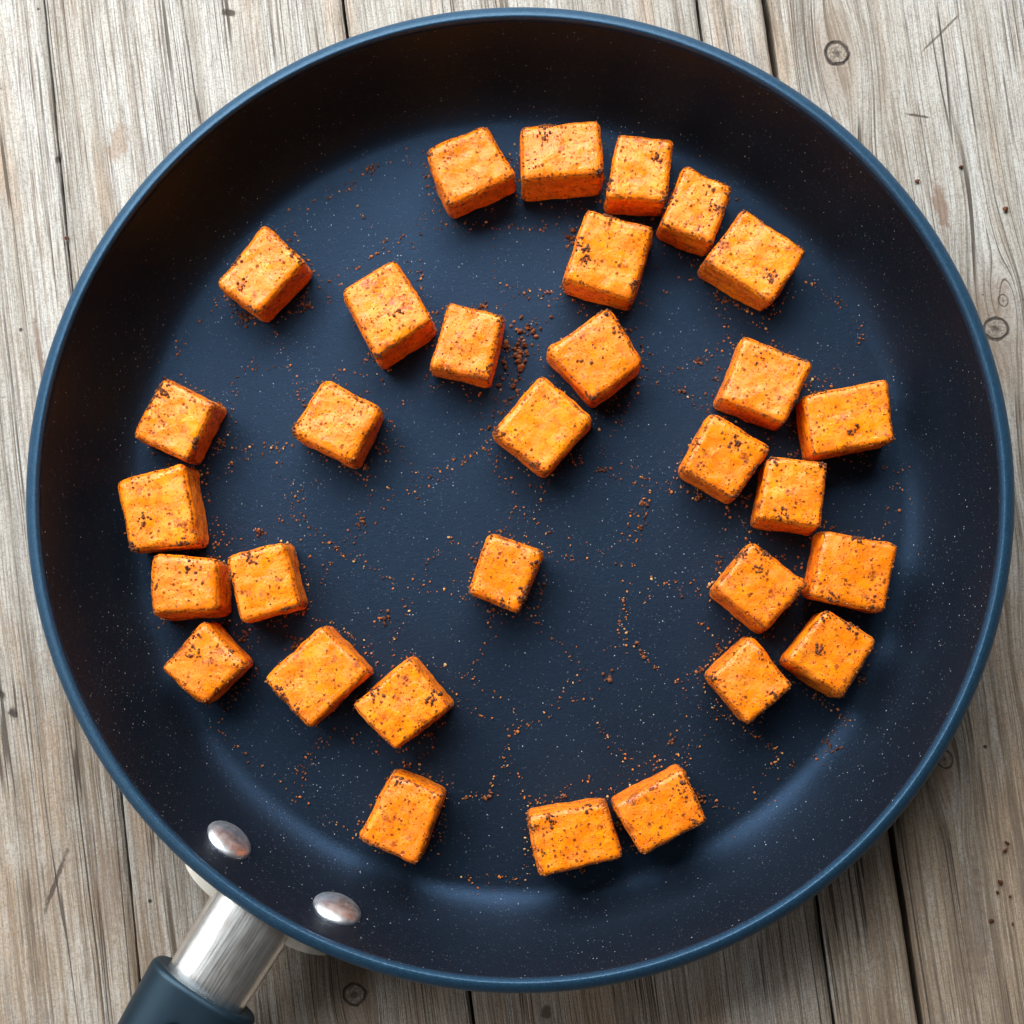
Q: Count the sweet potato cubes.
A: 31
